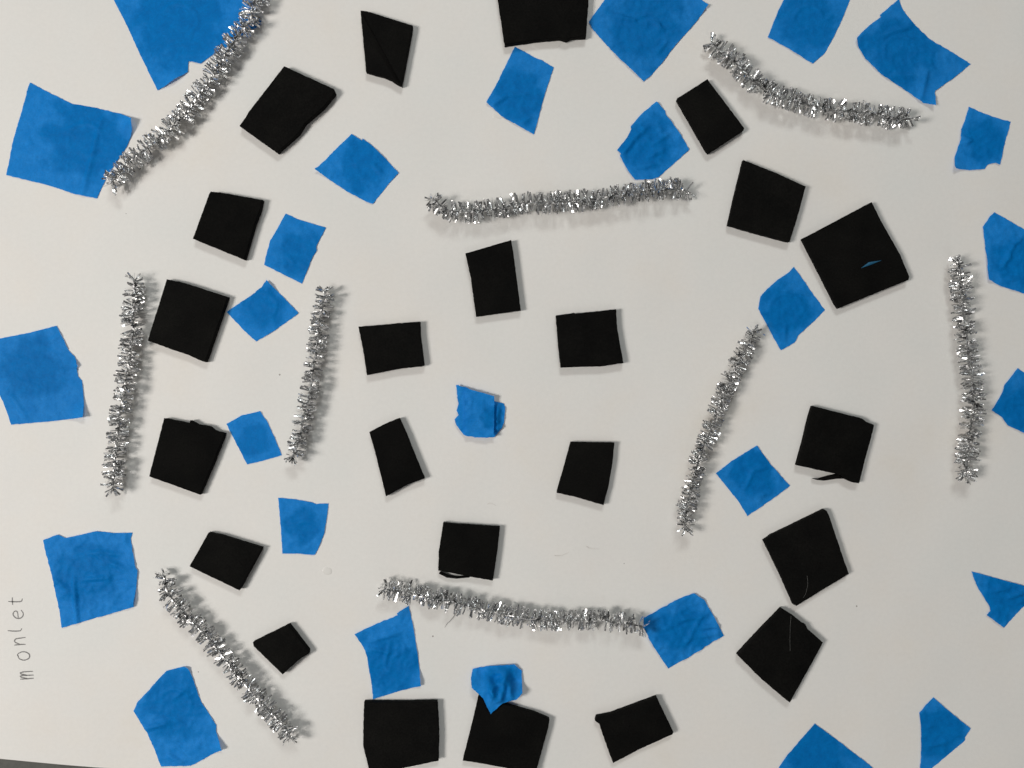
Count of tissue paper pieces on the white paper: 27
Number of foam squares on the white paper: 23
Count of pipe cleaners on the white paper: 9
